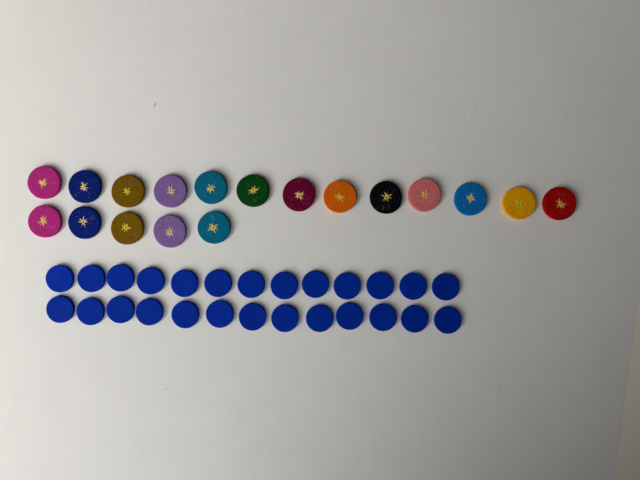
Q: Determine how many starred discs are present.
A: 18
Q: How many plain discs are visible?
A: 26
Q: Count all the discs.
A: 44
